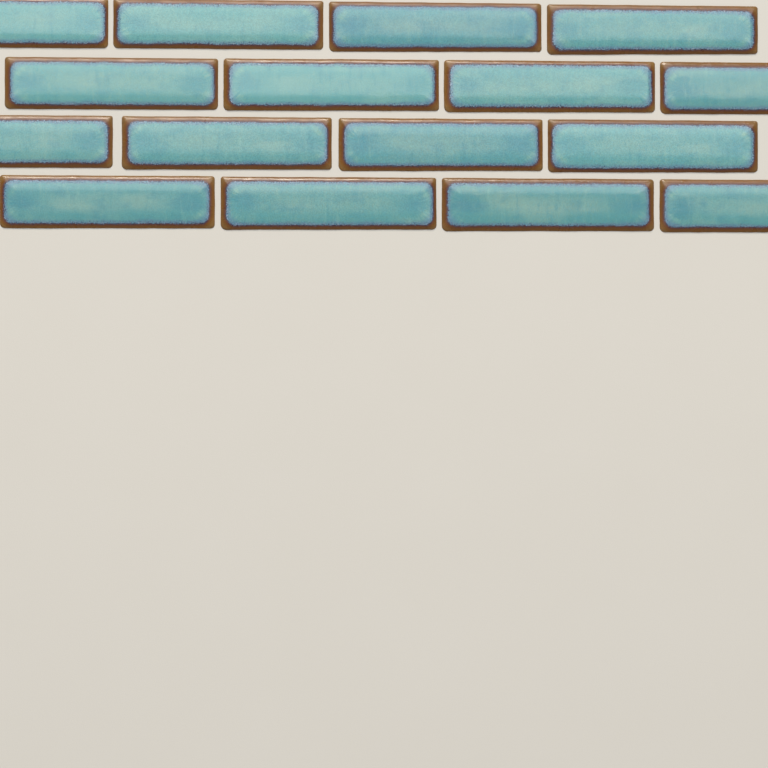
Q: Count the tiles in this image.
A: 16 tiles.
